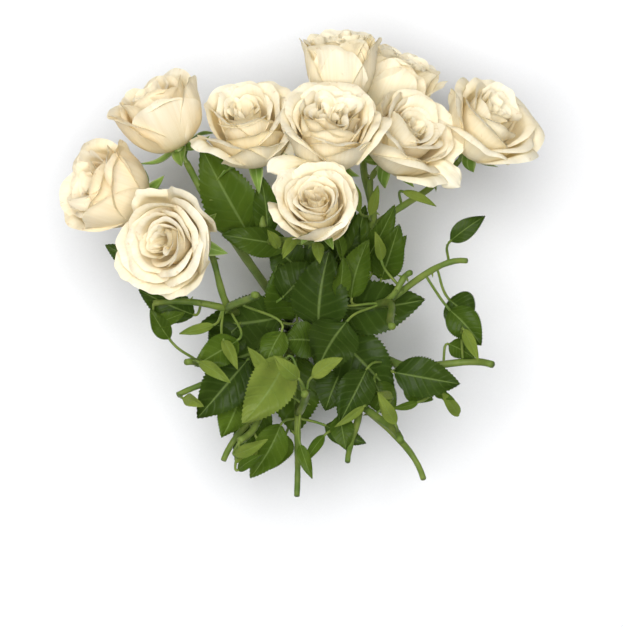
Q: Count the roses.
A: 10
